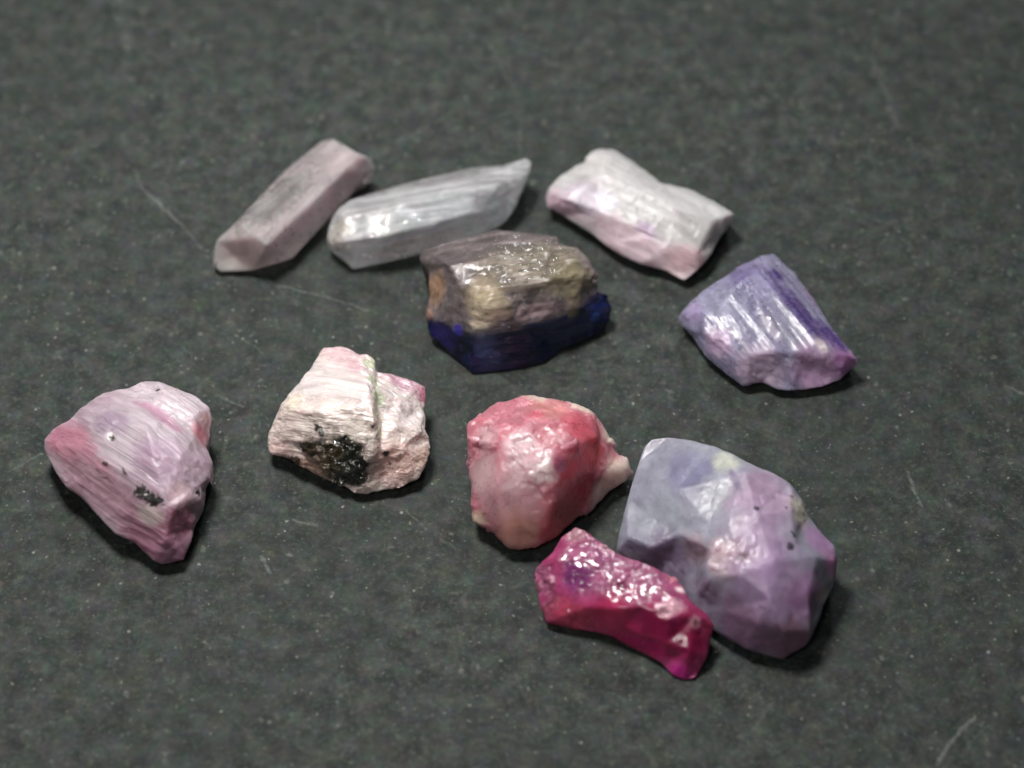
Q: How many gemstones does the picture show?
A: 10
